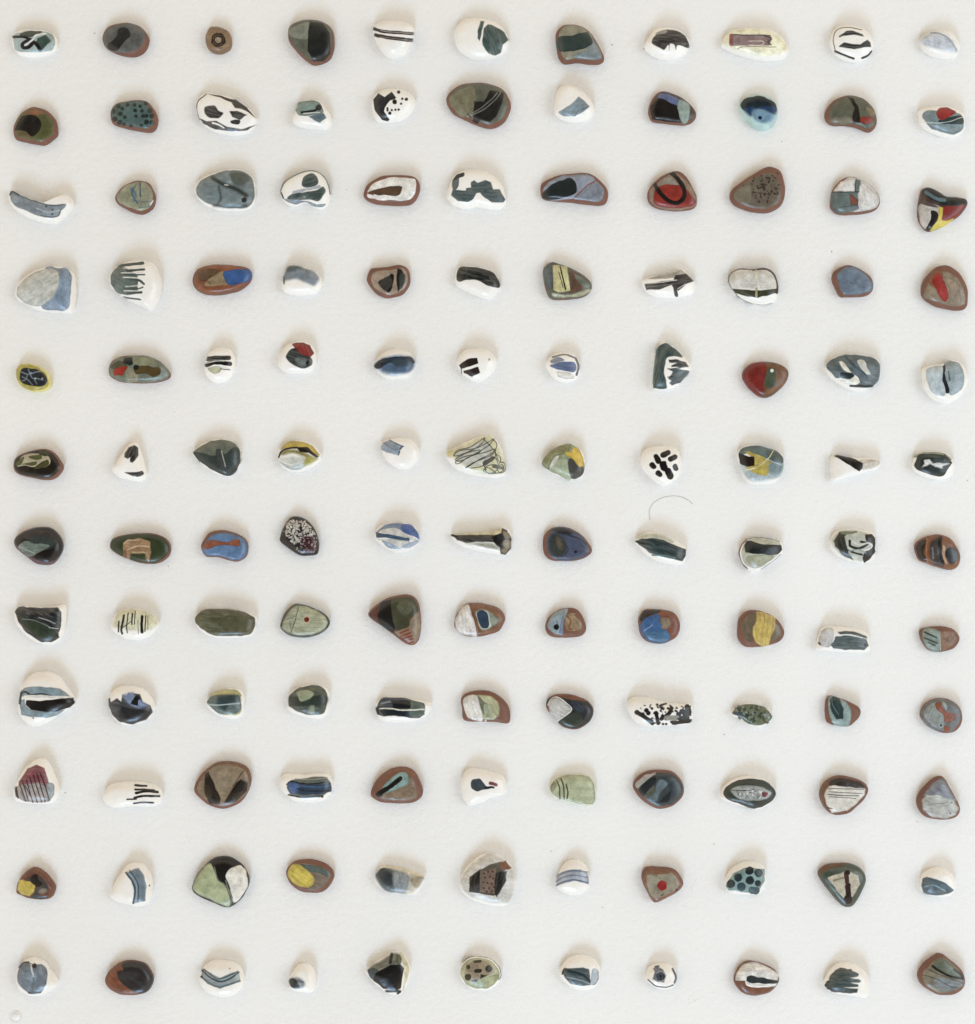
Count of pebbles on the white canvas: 132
